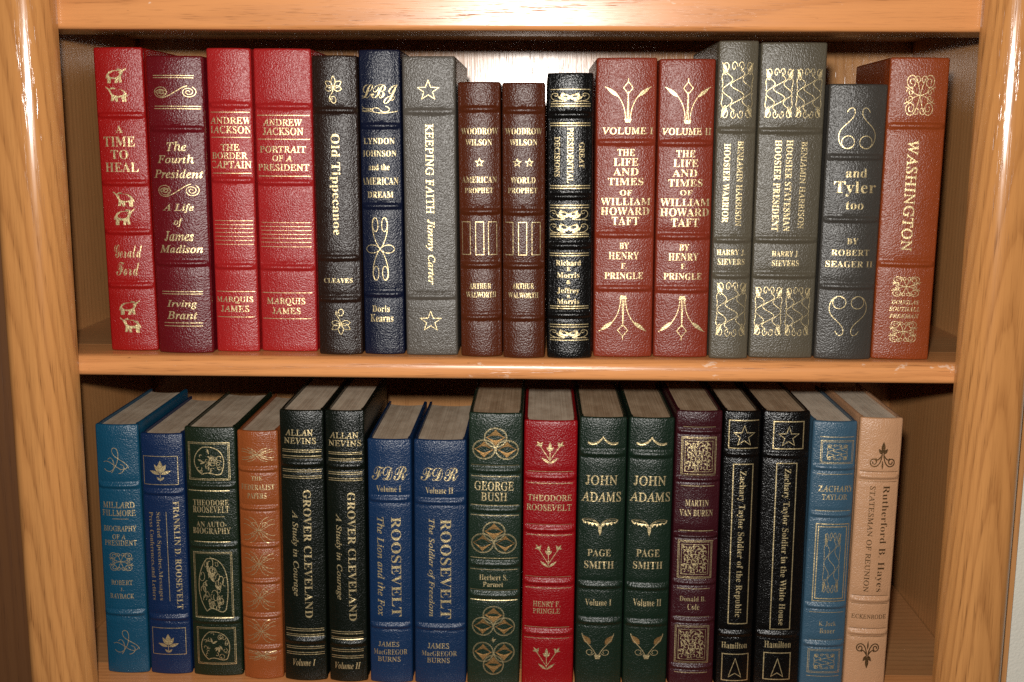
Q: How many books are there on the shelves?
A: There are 33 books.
